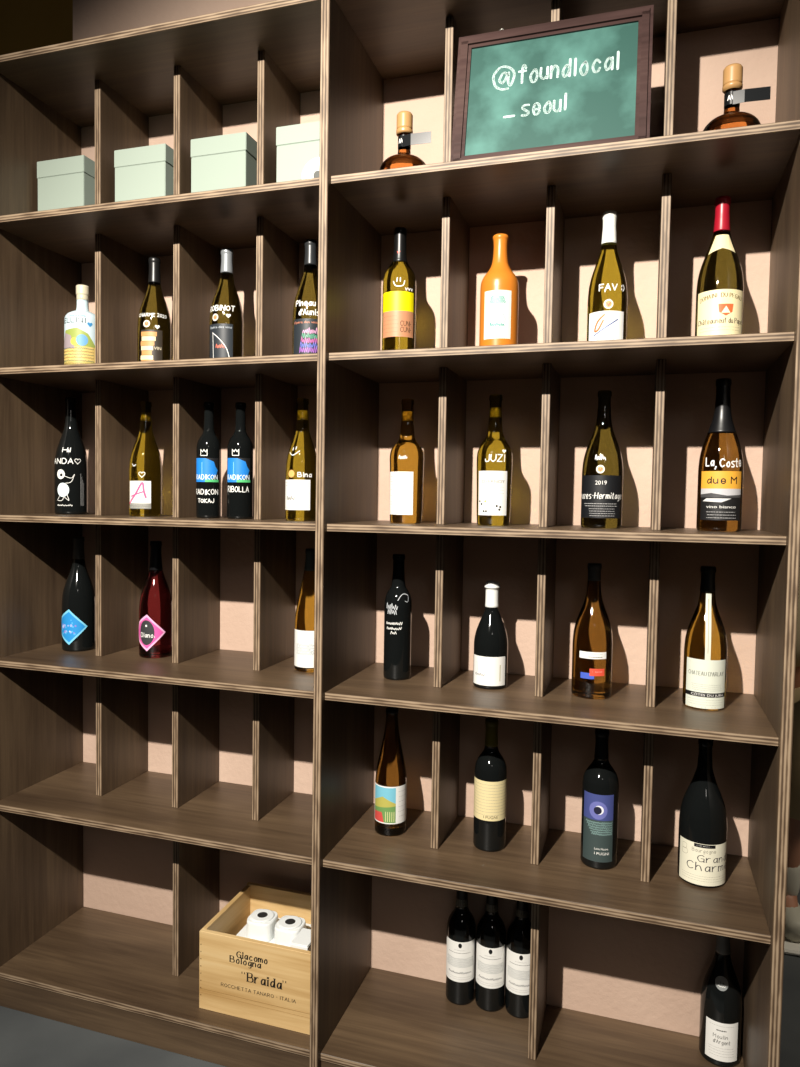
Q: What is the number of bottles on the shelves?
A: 34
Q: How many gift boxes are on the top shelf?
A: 4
